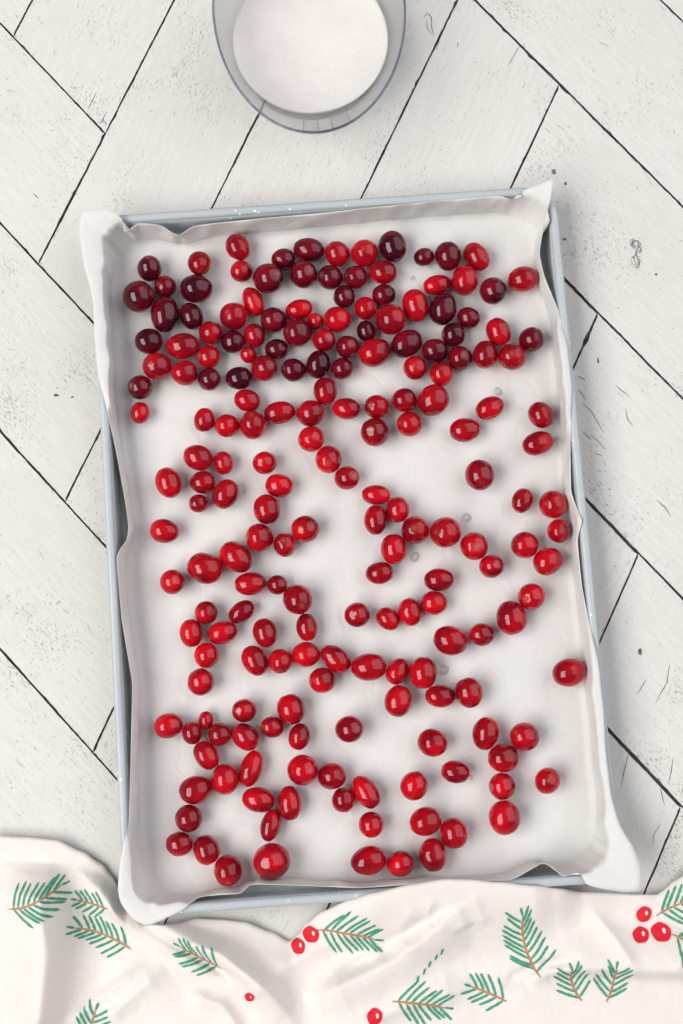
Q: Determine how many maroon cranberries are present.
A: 38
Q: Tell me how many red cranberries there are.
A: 158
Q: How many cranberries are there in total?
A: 196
